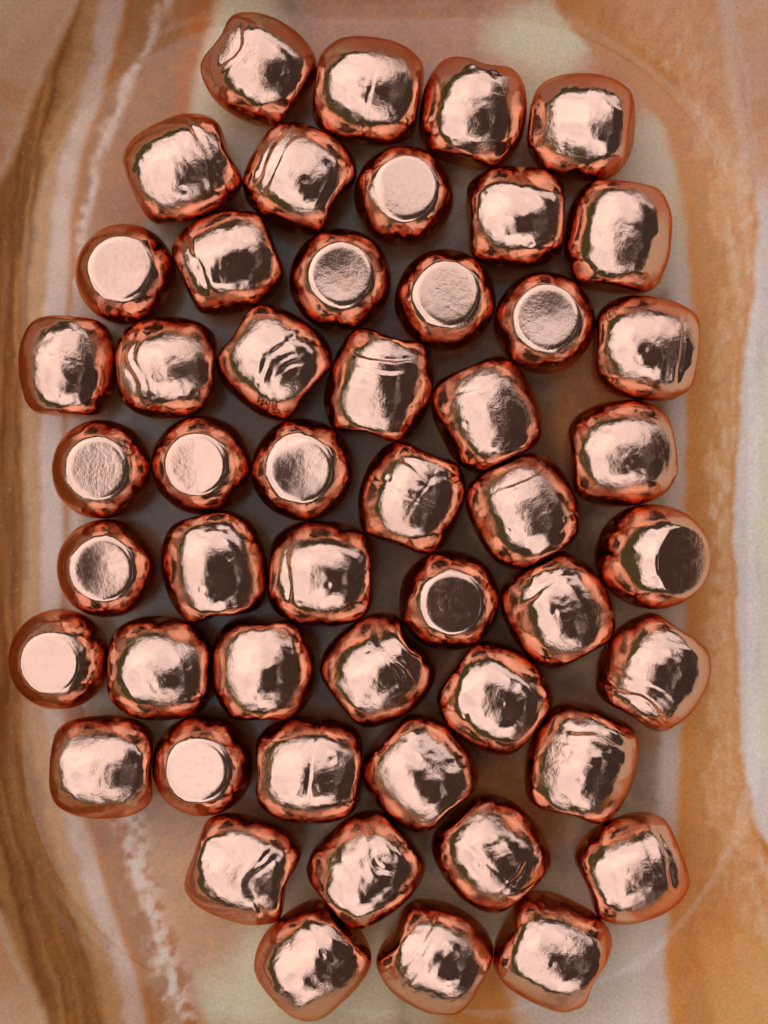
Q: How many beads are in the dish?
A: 50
